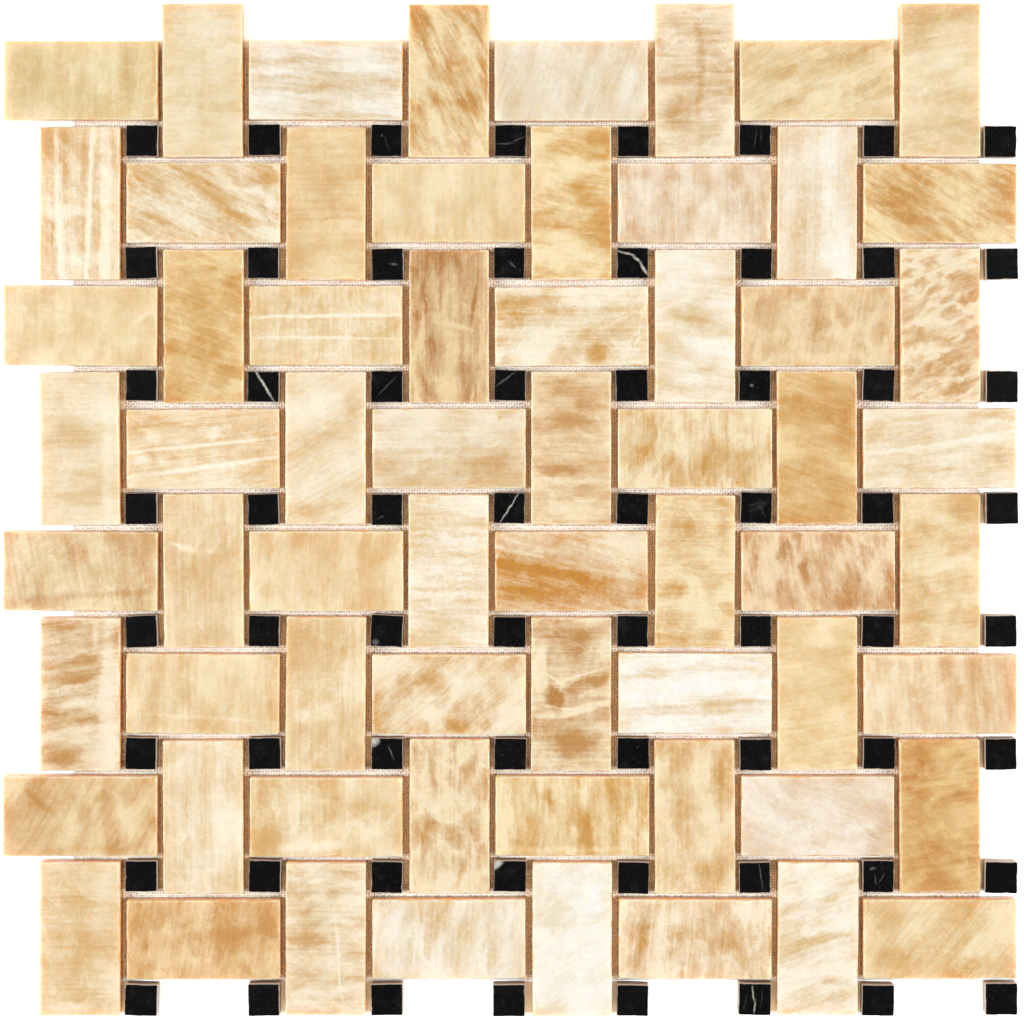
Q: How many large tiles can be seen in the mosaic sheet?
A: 64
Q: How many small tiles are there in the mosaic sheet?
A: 64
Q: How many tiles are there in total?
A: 128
